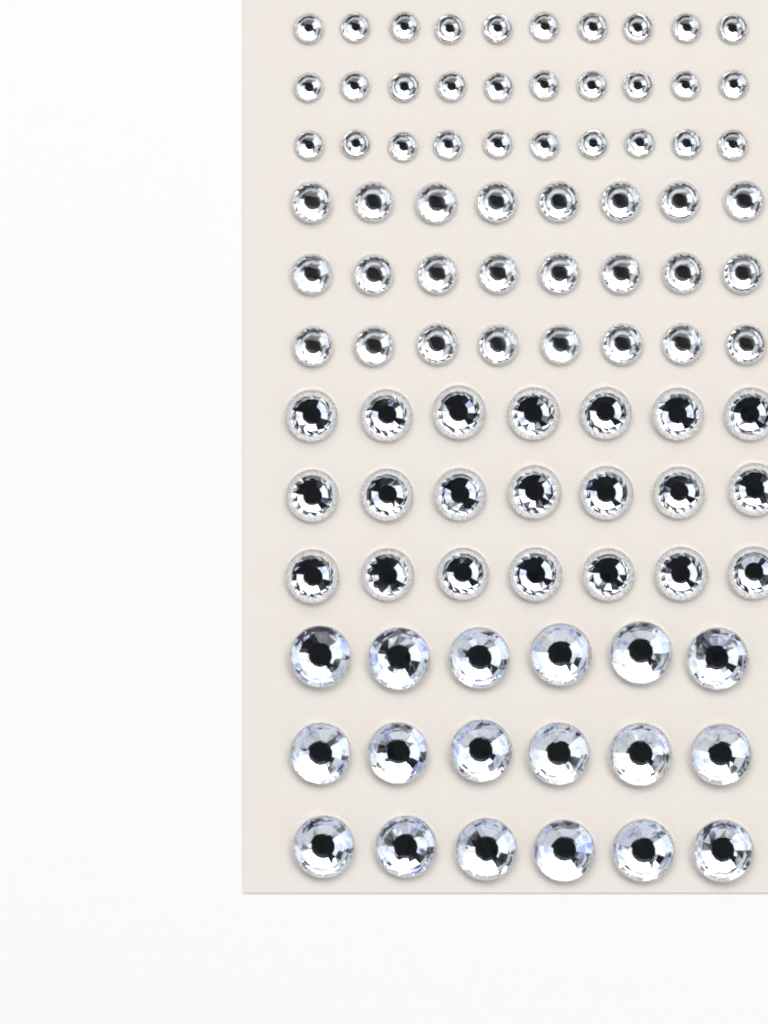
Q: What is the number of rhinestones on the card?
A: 93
